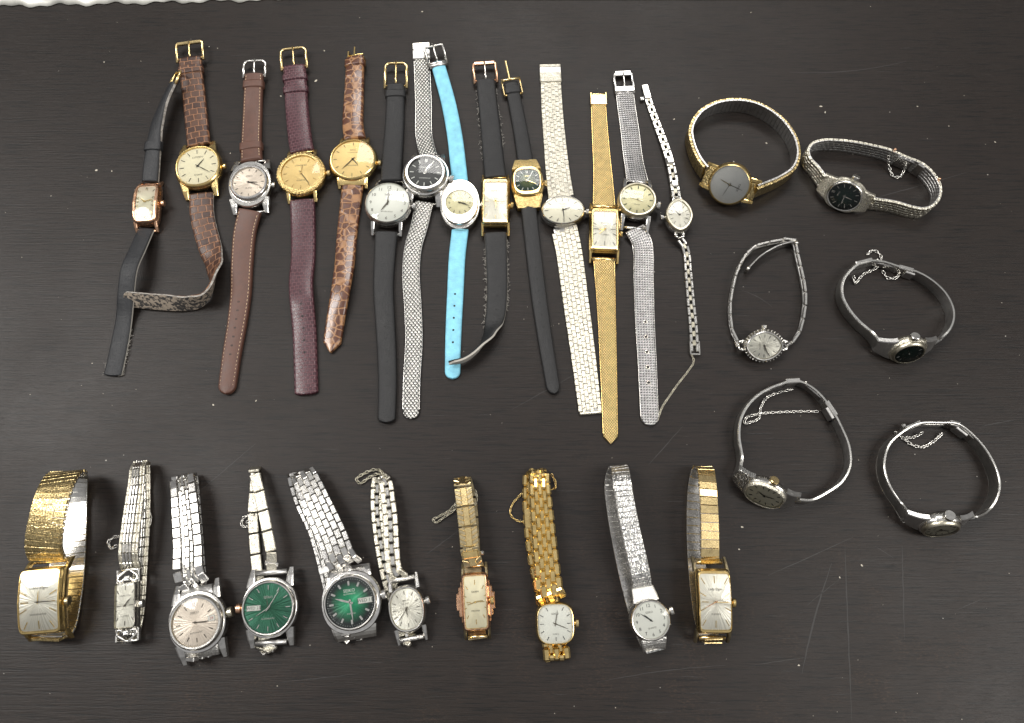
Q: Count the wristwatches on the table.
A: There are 30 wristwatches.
